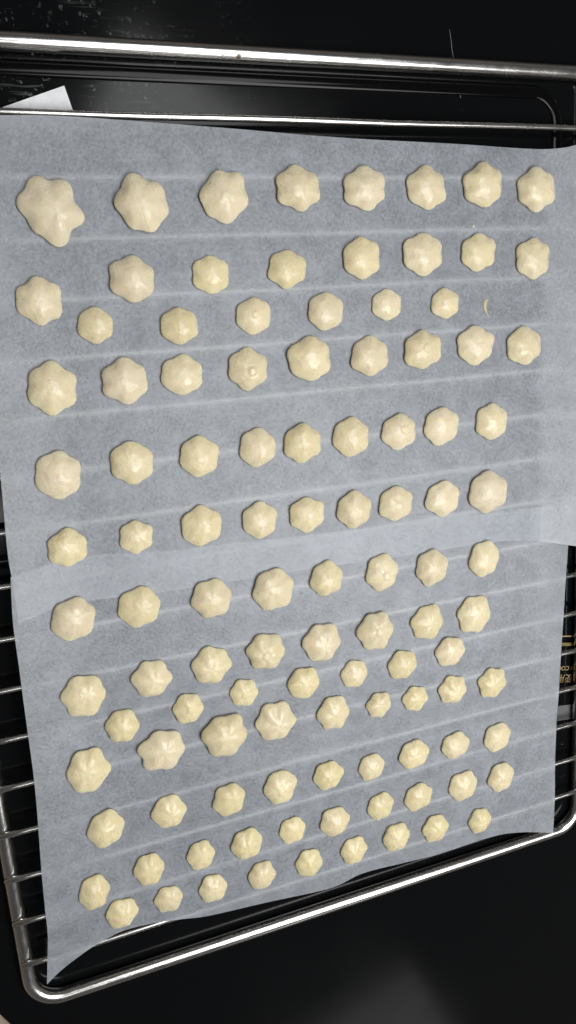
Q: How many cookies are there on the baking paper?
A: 109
